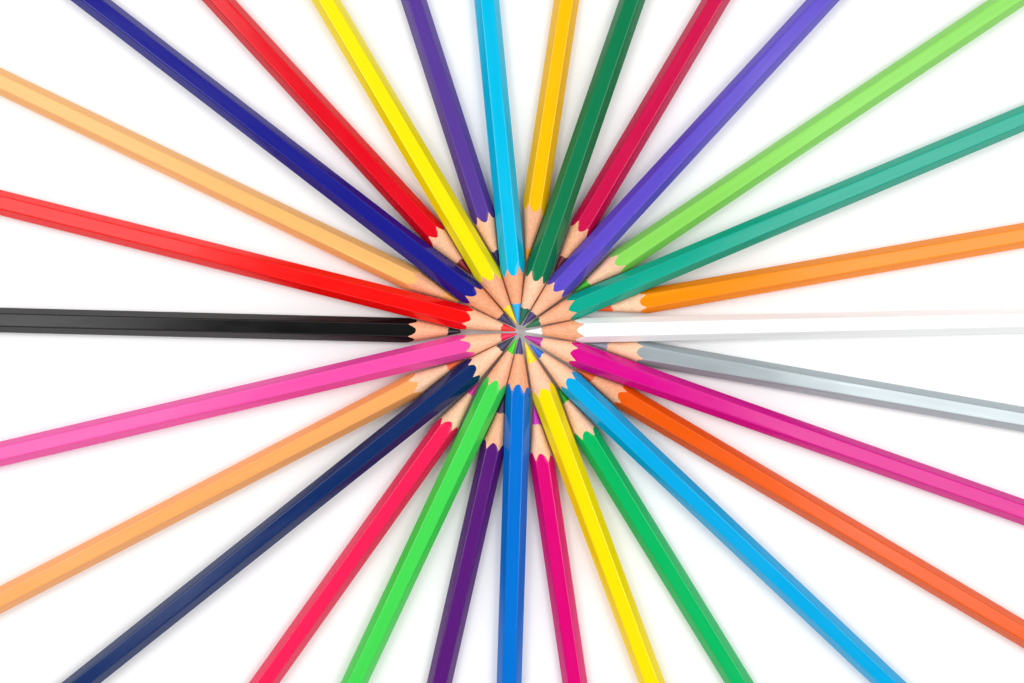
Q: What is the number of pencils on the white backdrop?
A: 30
